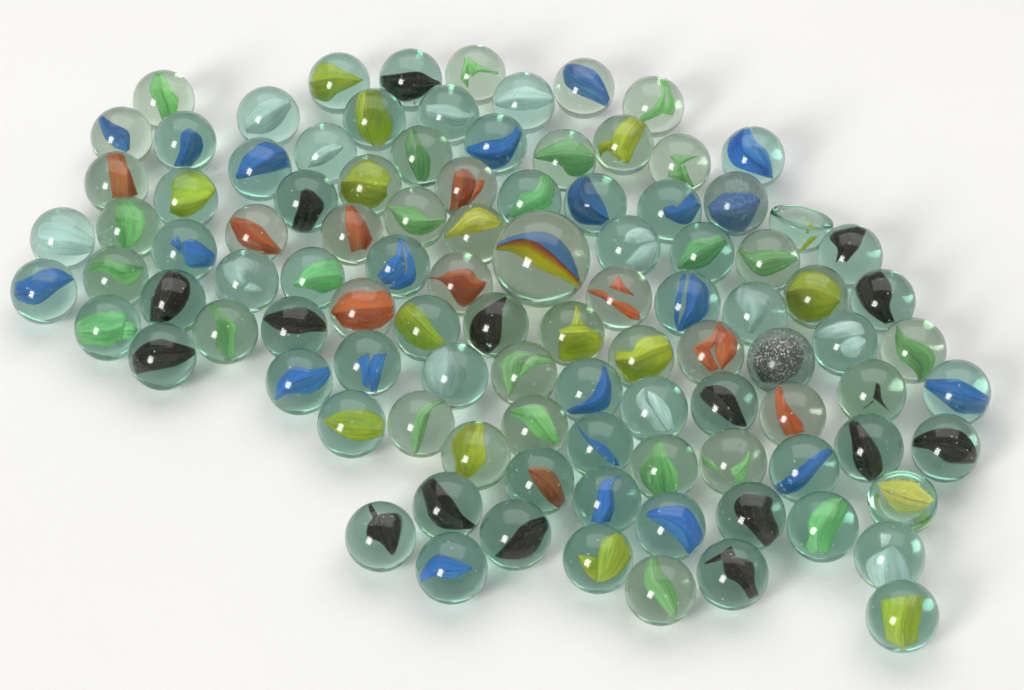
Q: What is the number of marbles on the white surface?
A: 102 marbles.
